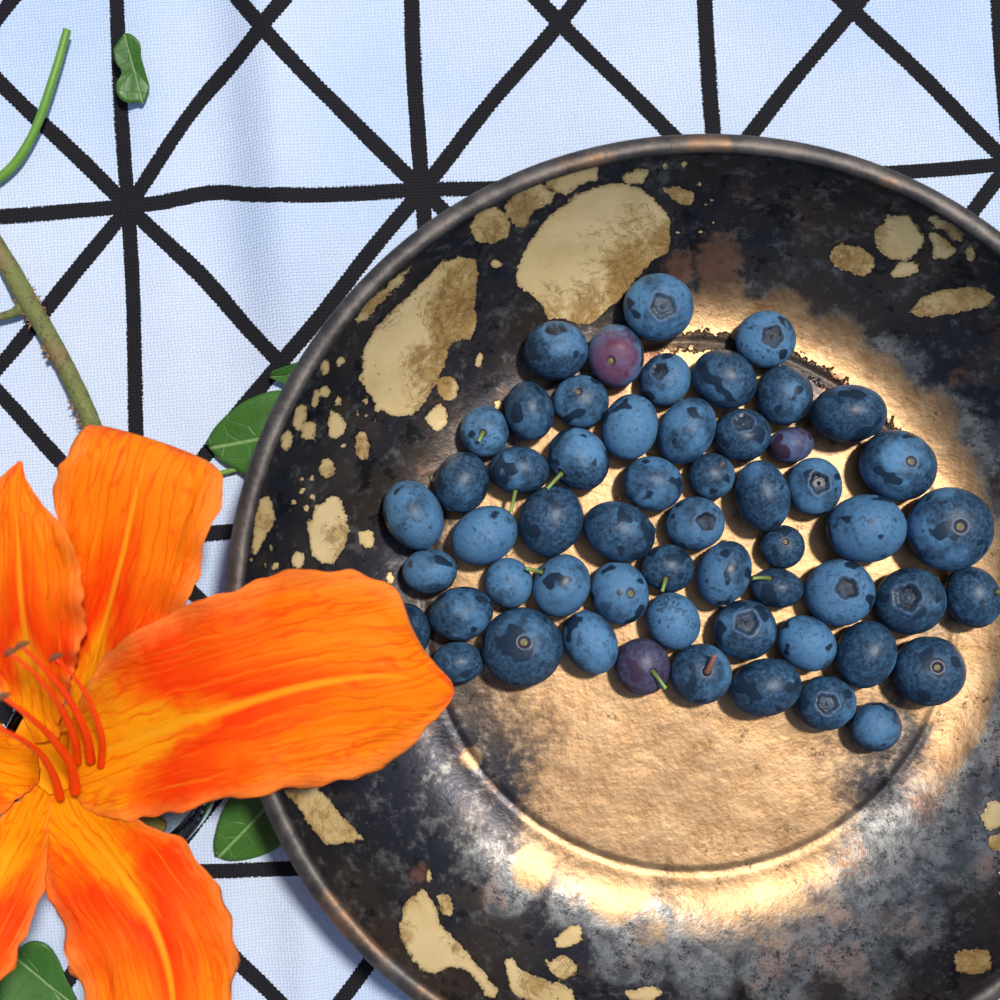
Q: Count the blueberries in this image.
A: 56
